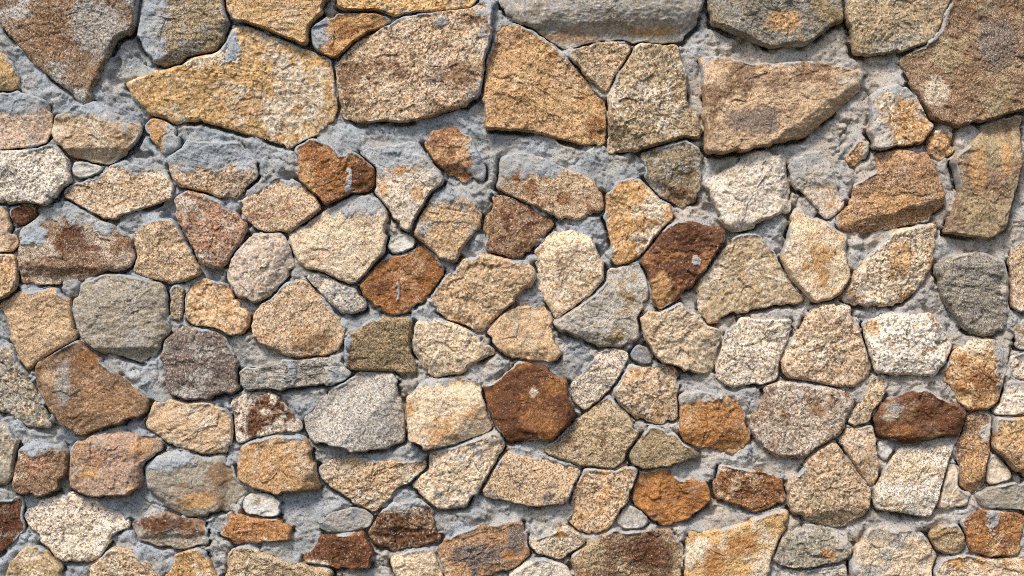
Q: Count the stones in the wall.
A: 138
